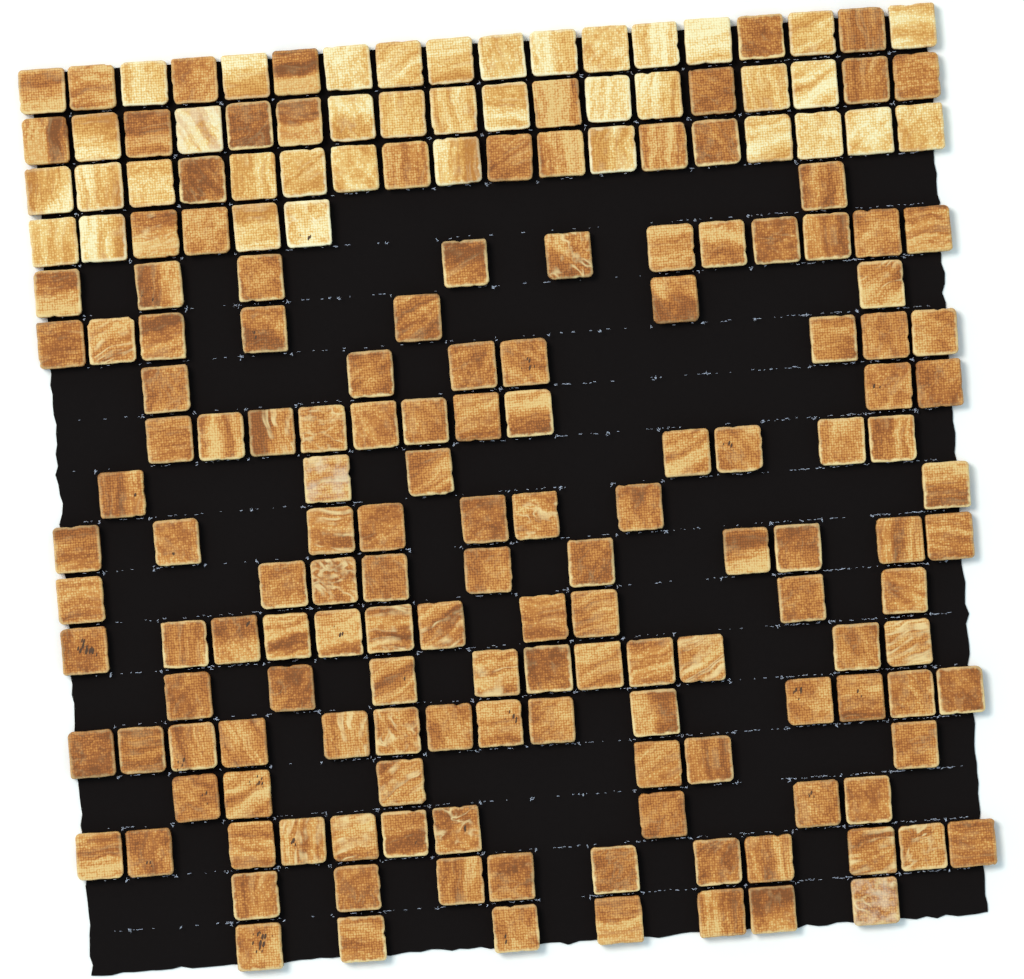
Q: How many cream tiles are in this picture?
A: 38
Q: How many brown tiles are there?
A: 151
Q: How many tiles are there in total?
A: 189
